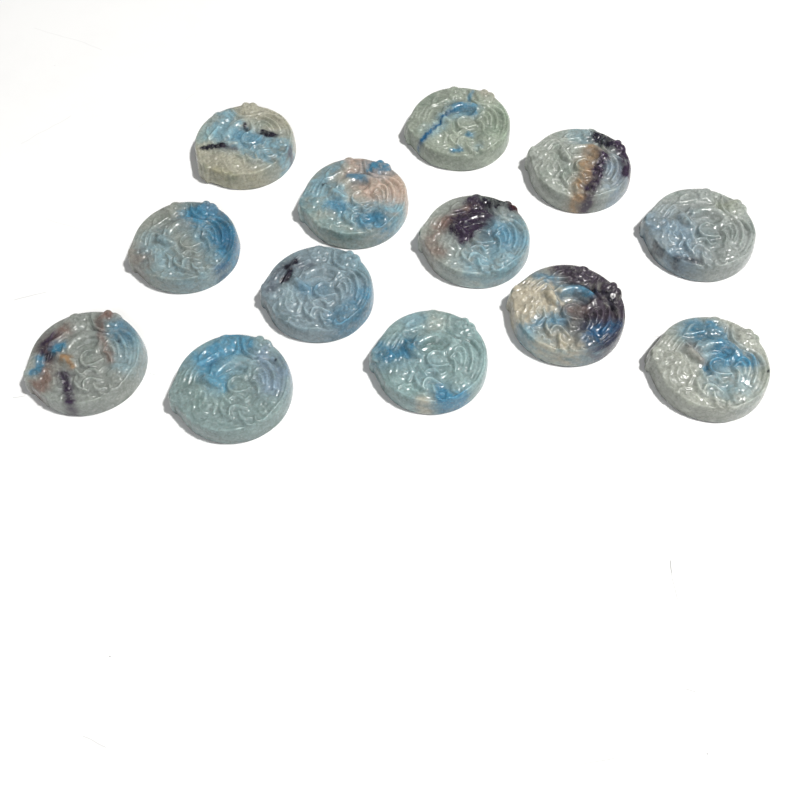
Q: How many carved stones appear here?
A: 13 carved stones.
